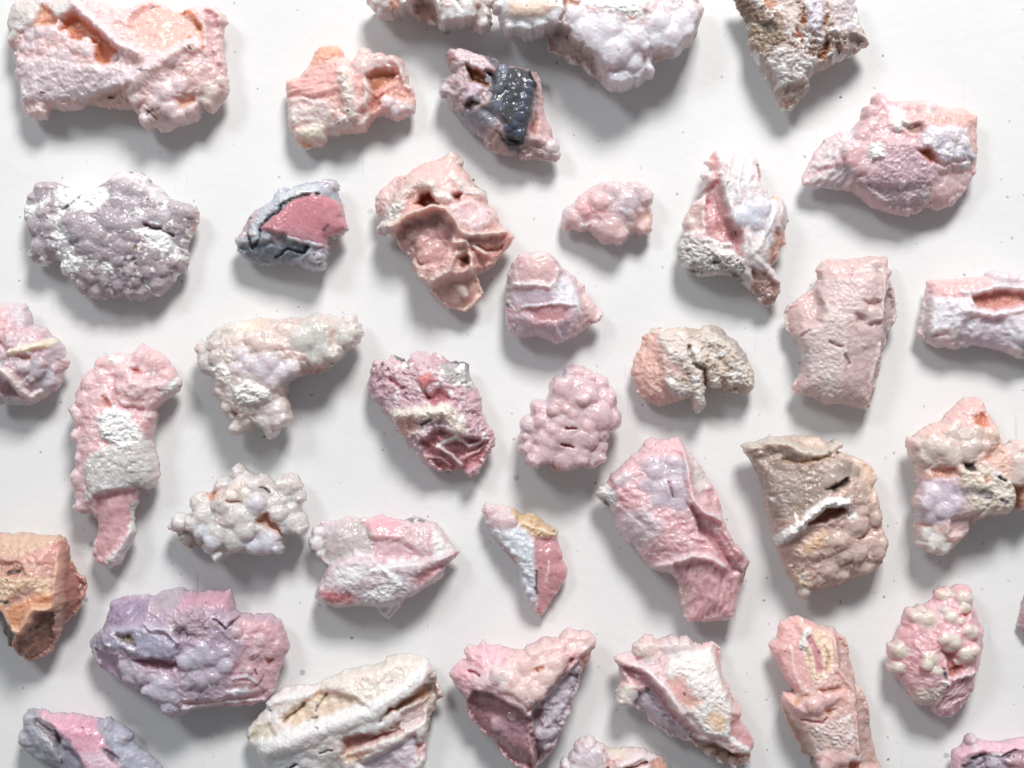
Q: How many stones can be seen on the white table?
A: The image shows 38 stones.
